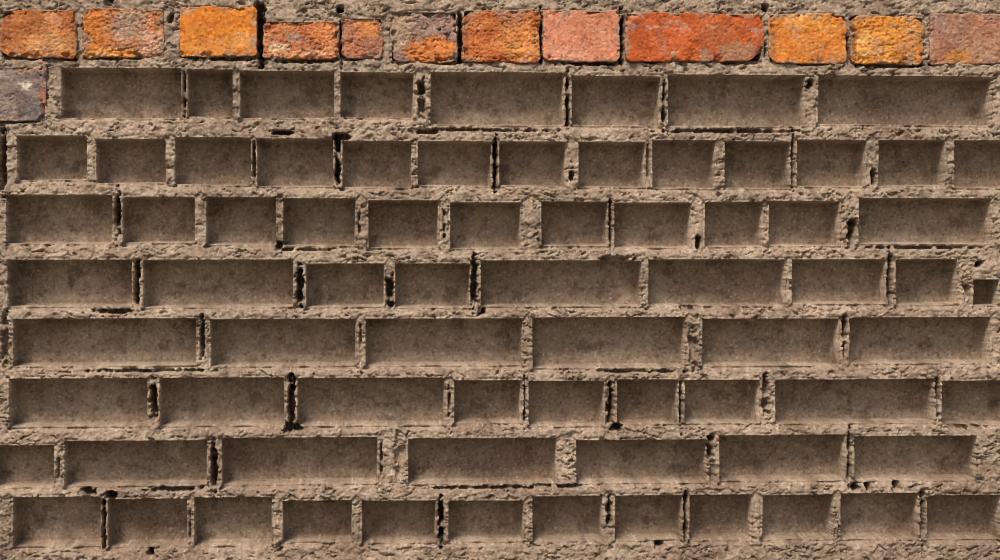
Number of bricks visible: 13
